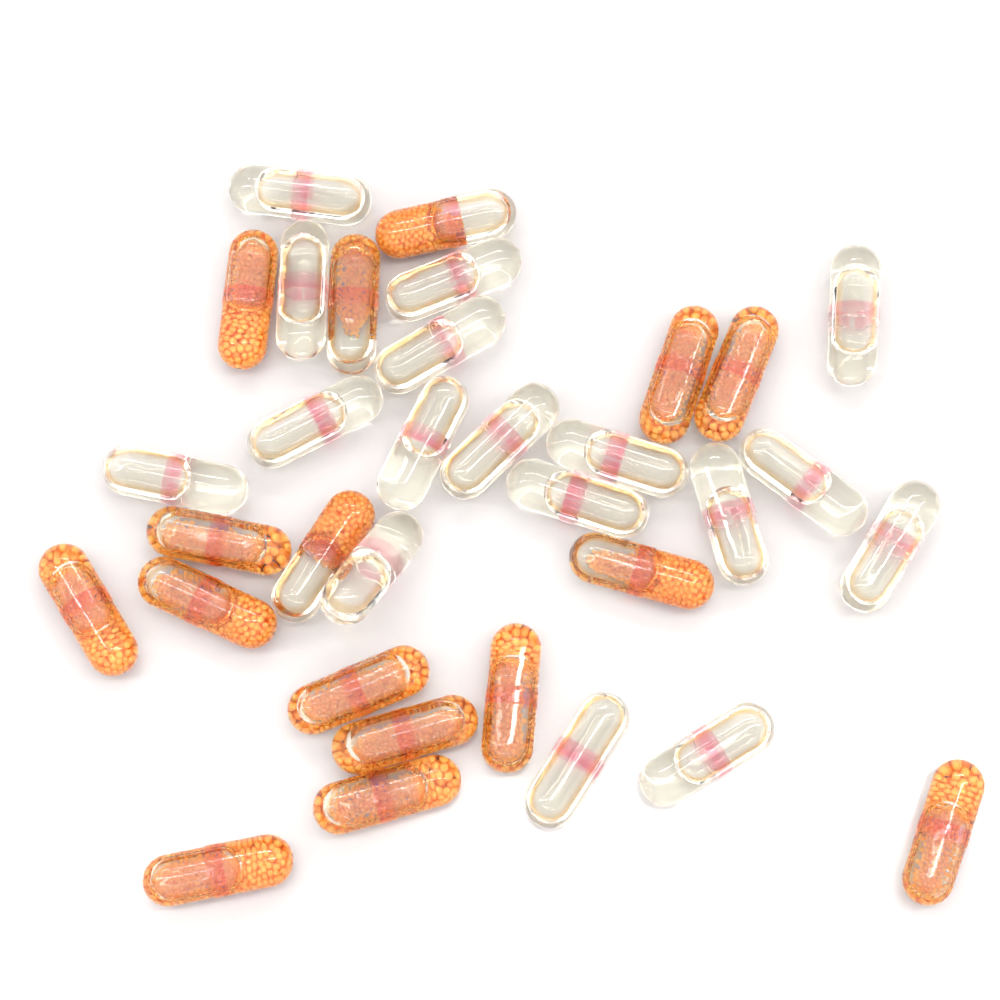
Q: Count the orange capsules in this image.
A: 16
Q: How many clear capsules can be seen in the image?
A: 17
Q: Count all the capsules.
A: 33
